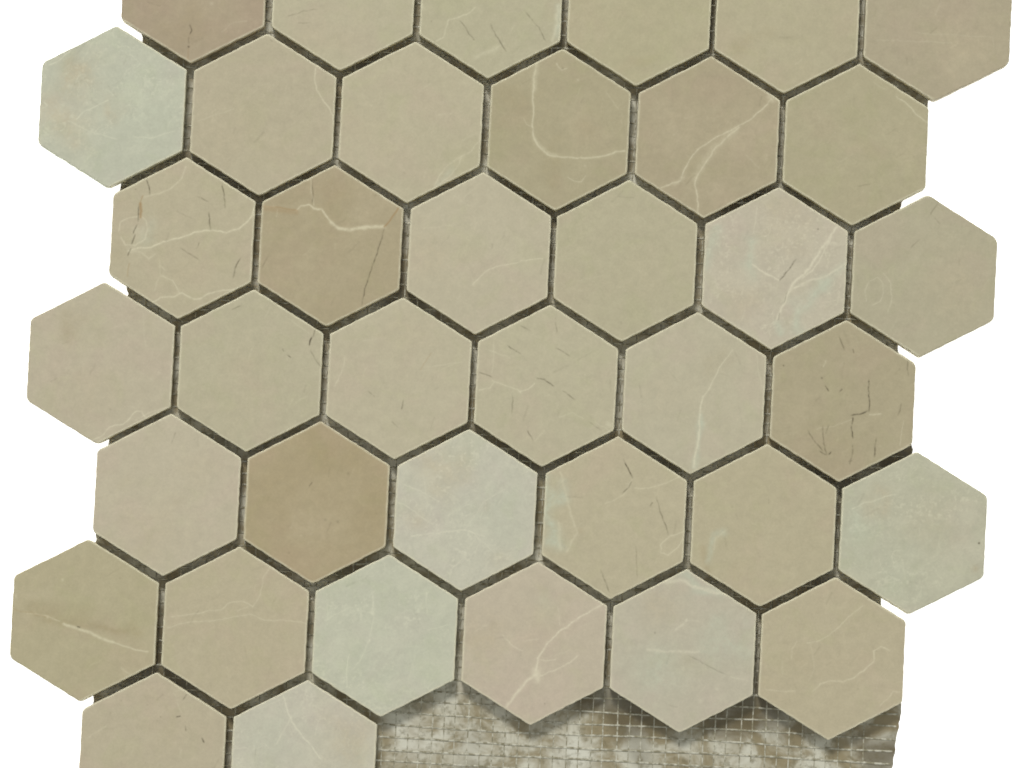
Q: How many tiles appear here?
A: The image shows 38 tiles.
